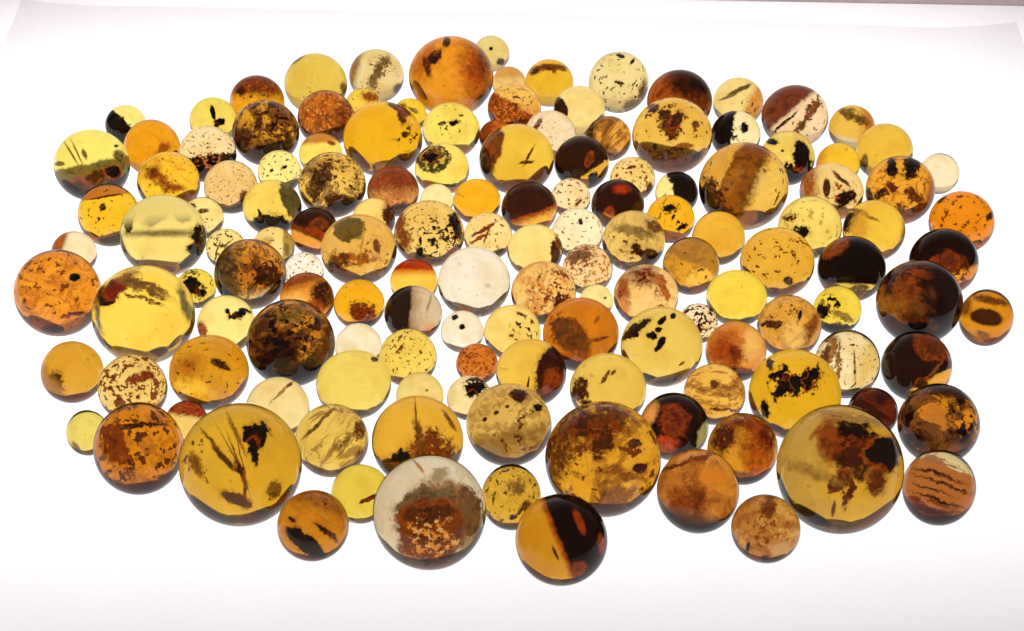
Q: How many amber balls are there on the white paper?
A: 141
